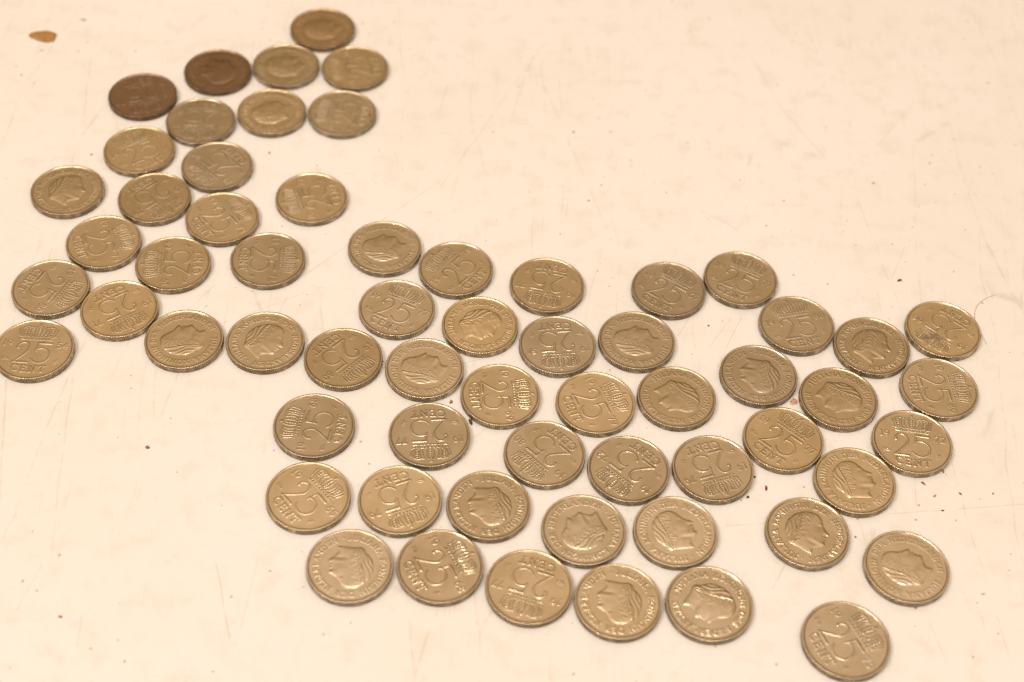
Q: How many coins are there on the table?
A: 63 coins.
